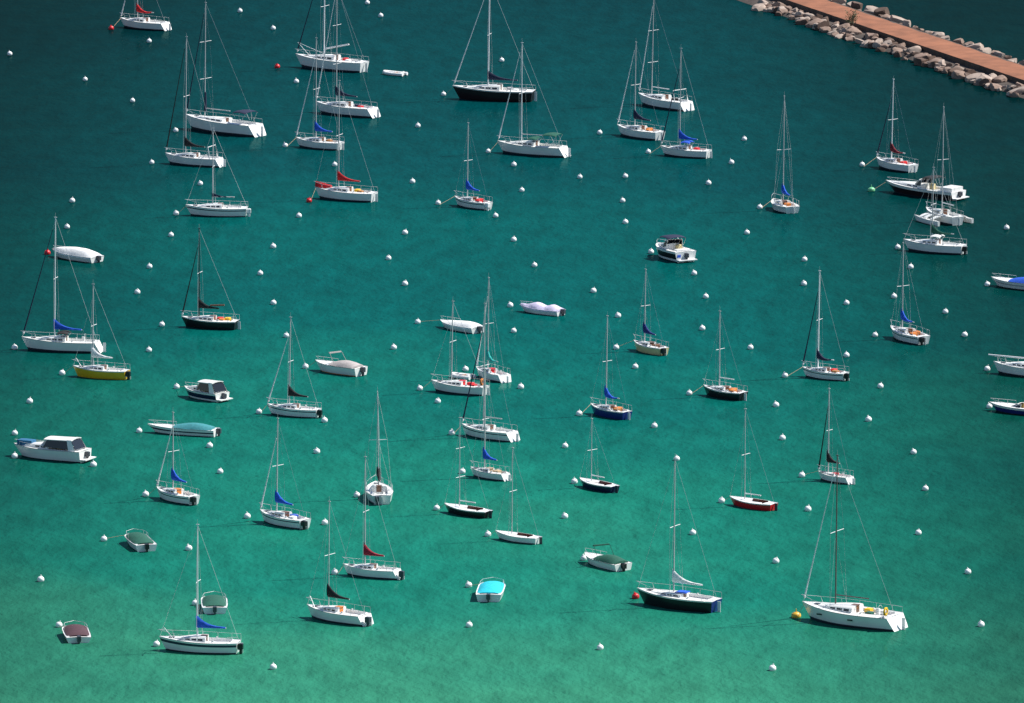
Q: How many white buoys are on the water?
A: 141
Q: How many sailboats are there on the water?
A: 45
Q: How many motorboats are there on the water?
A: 16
